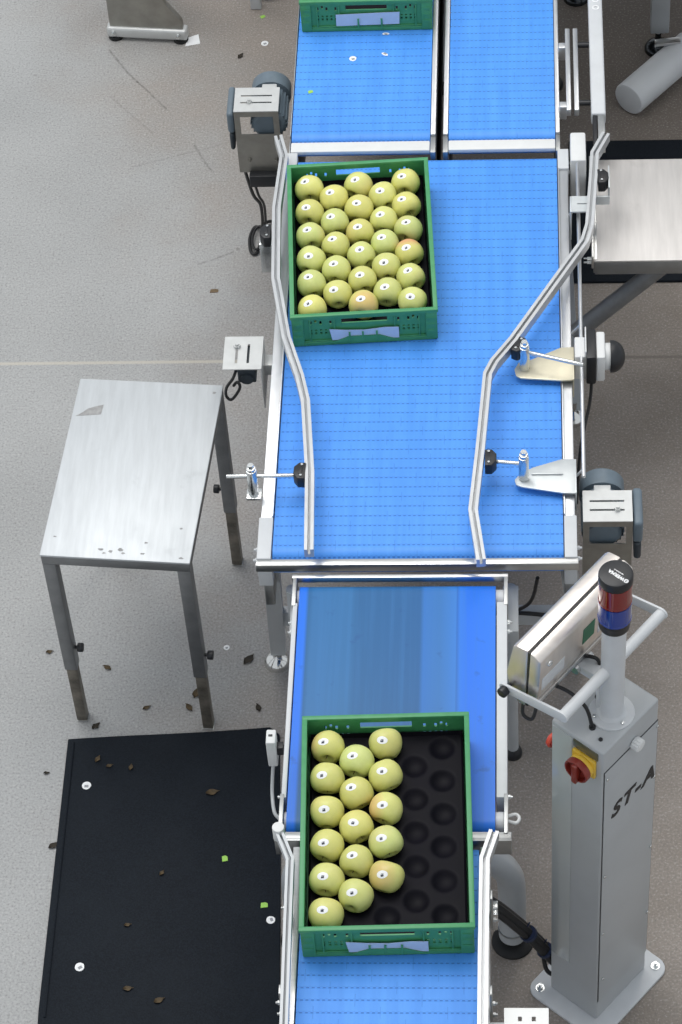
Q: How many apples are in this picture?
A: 44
